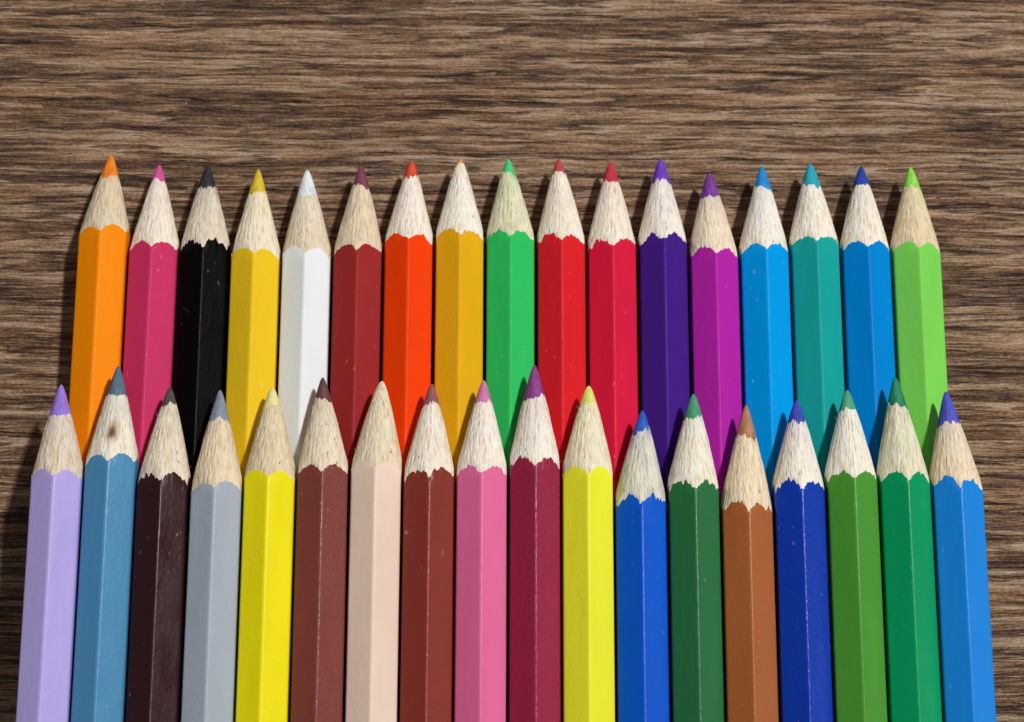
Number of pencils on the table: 35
